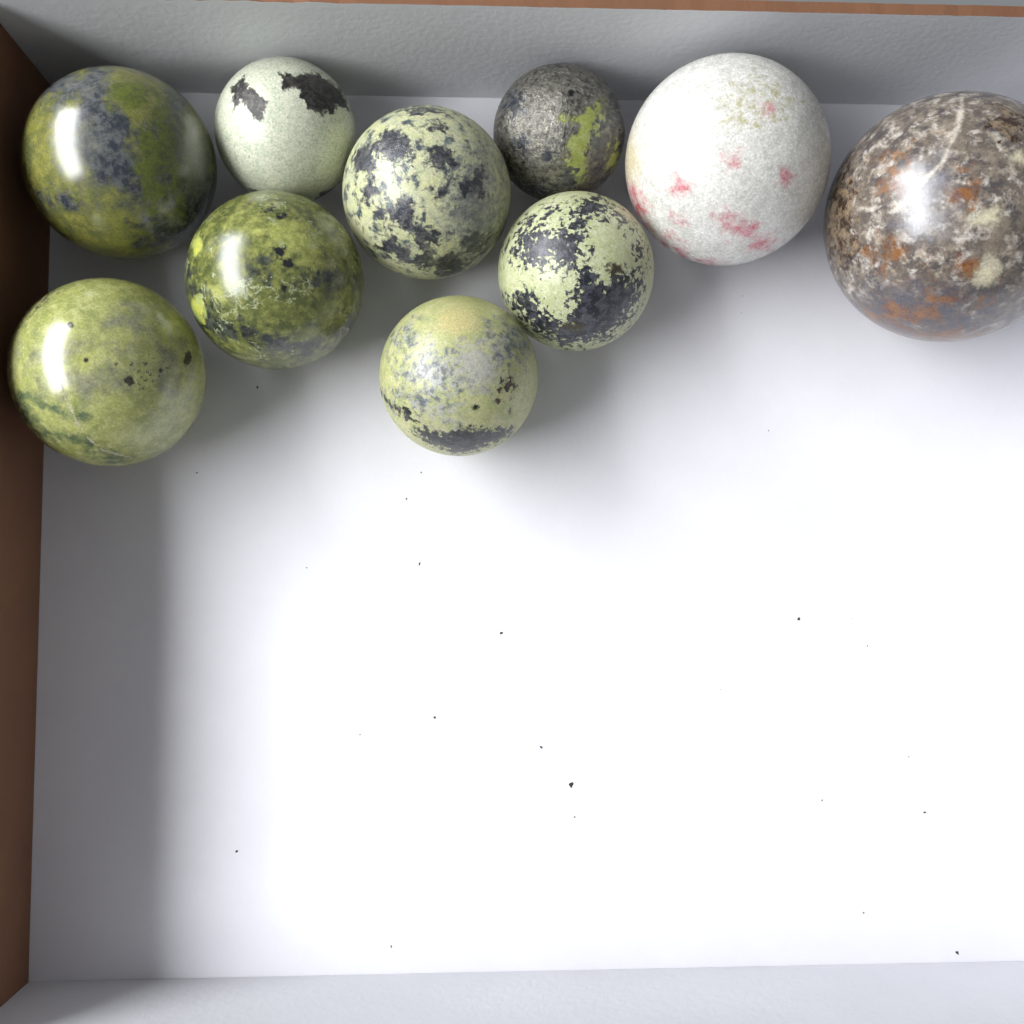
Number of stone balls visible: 10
